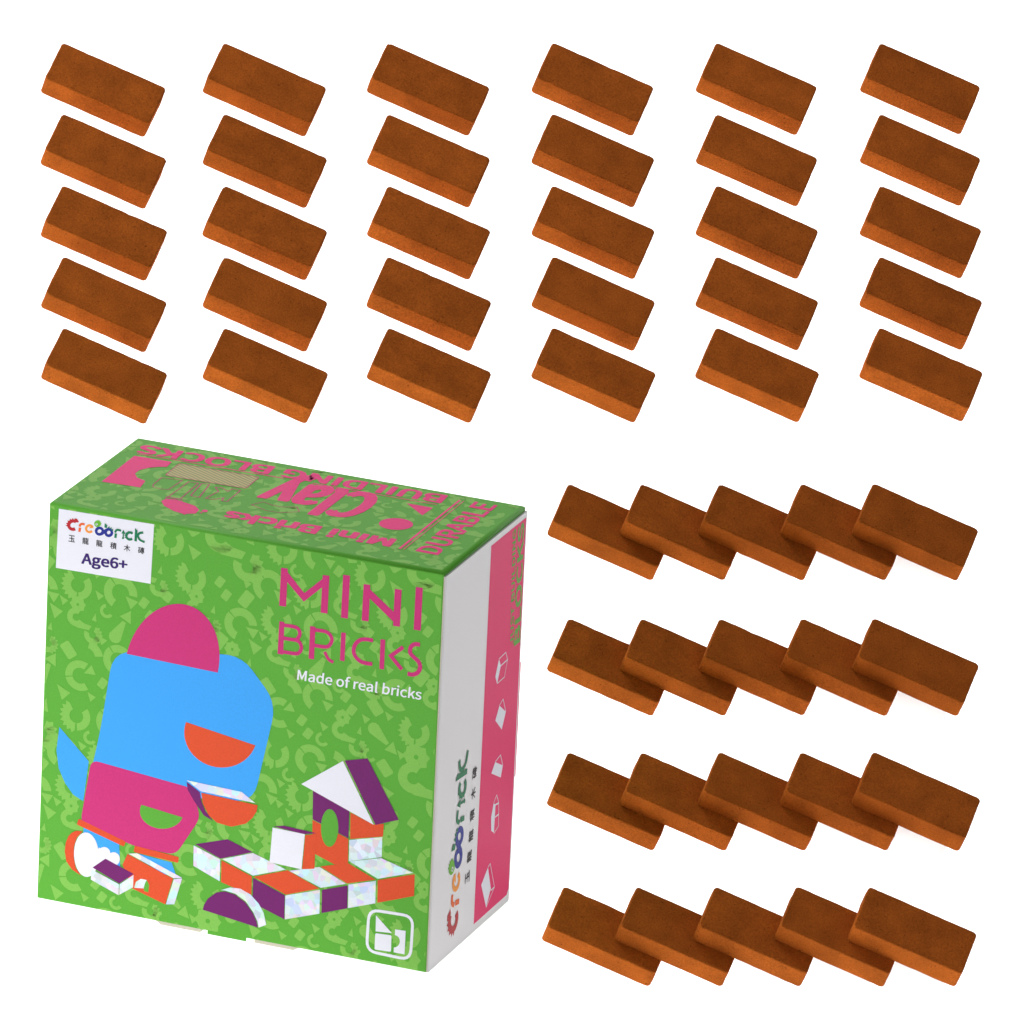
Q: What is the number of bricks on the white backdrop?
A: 50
